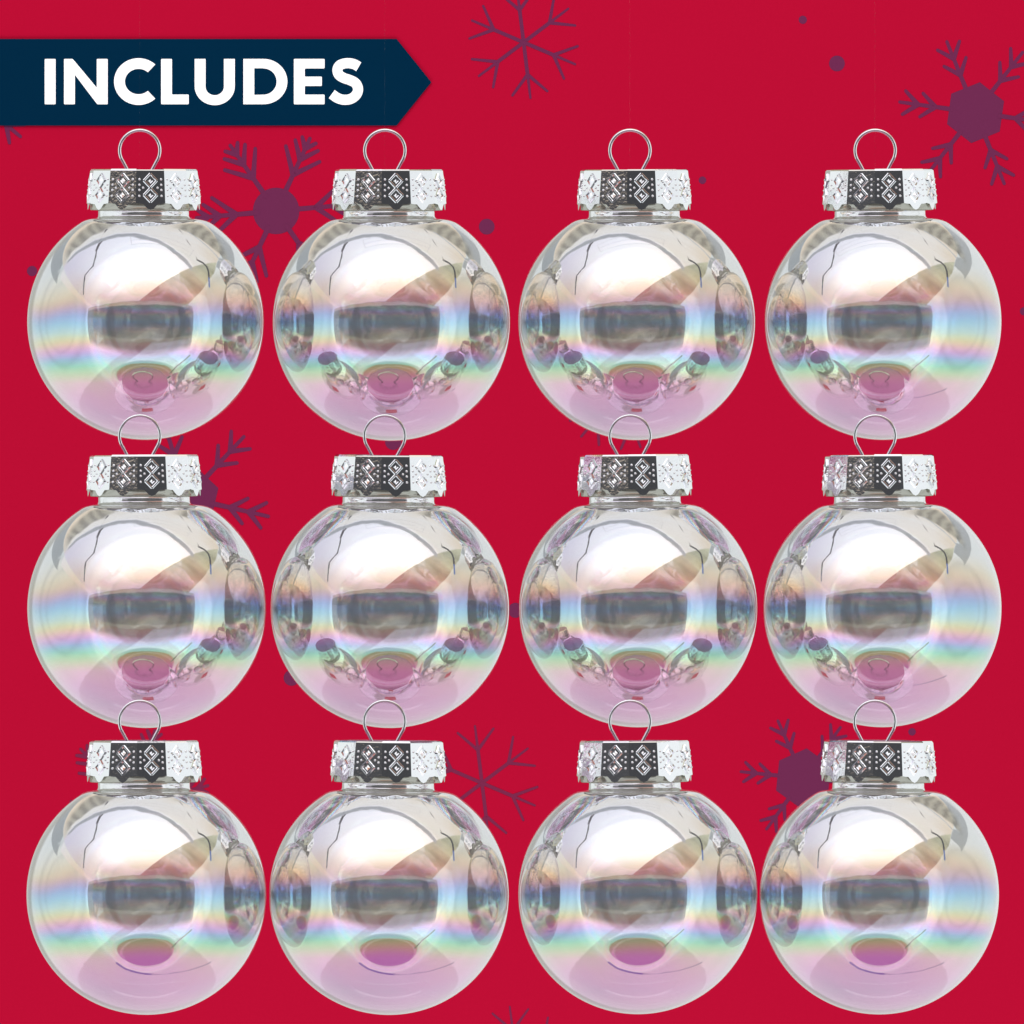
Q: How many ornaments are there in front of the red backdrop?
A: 12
